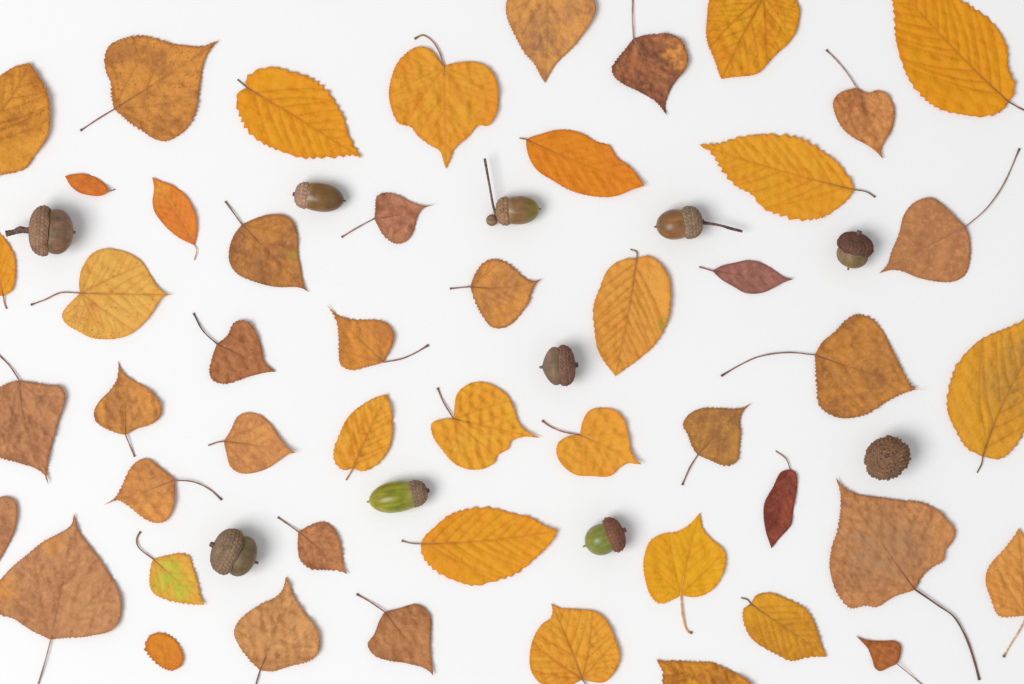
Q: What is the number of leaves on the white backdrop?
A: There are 49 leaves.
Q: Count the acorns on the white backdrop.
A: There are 10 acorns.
